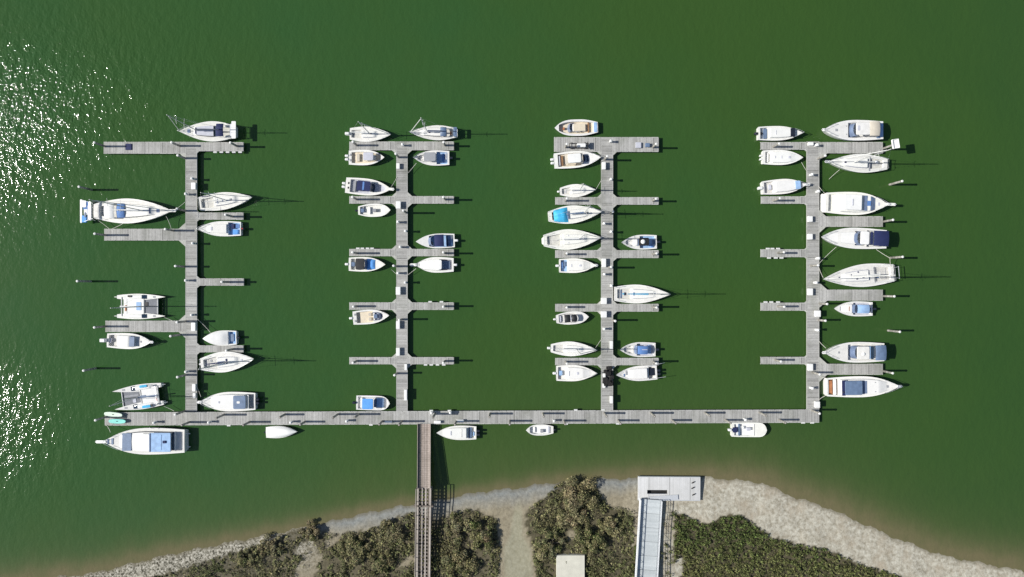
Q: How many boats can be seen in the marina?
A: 50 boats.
